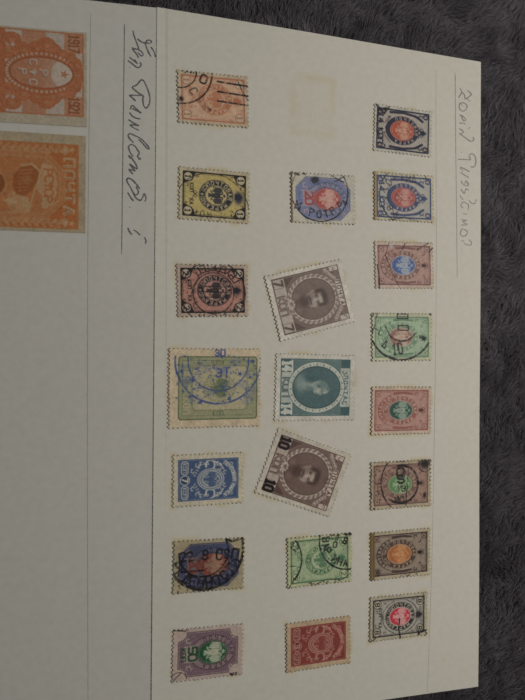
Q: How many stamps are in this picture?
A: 23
